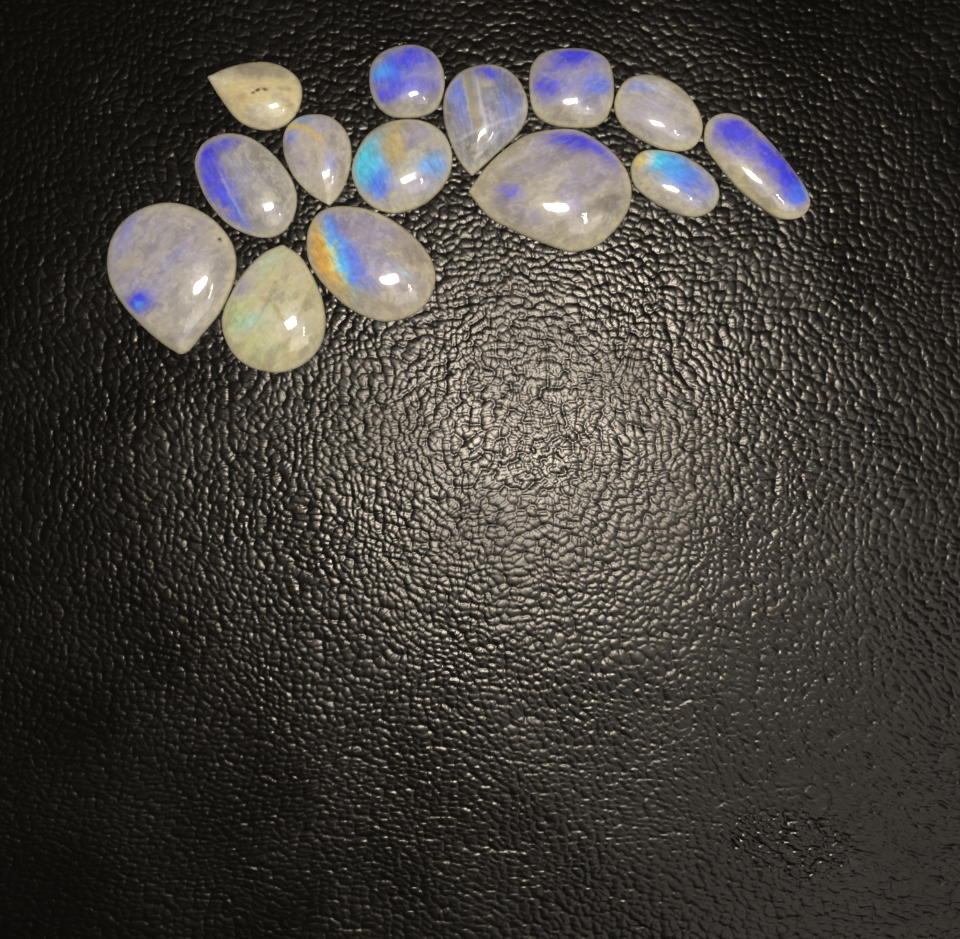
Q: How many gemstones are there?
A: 14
